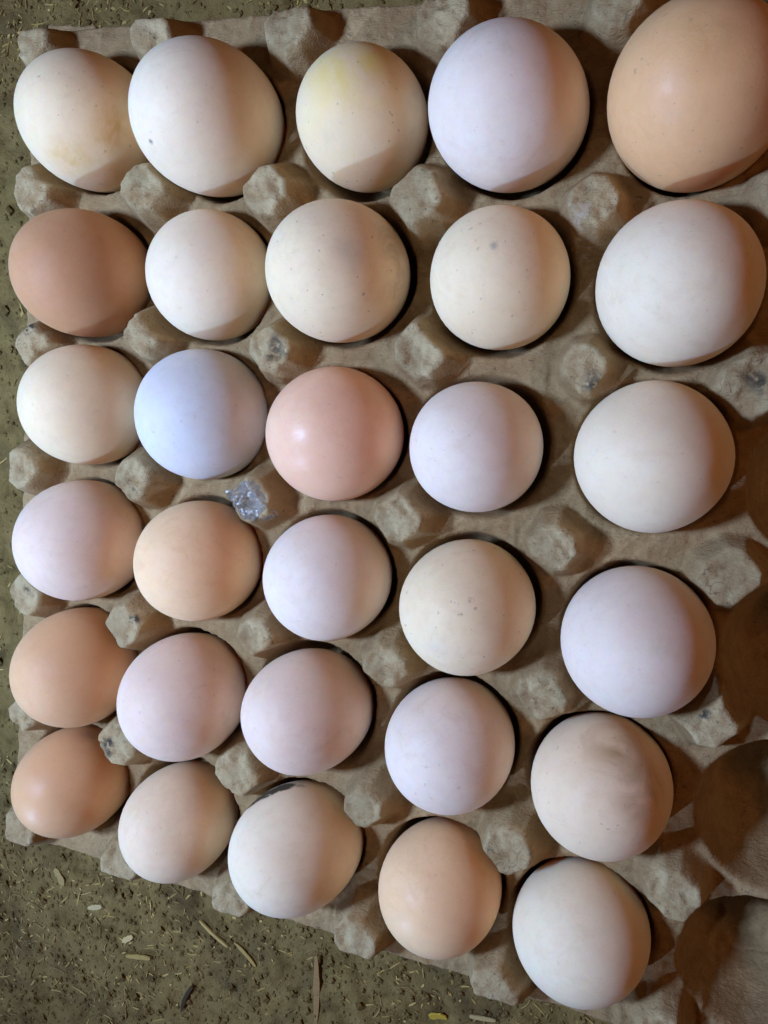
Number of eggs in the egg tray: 30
